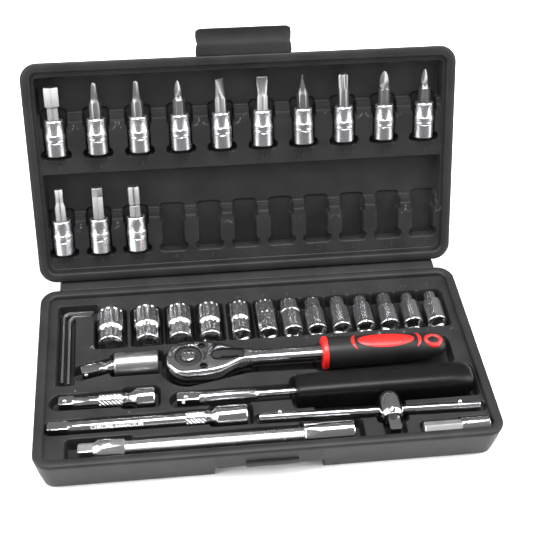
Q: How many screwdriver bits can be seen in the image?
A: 13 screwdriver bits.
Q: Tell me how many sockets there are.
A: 13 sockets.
